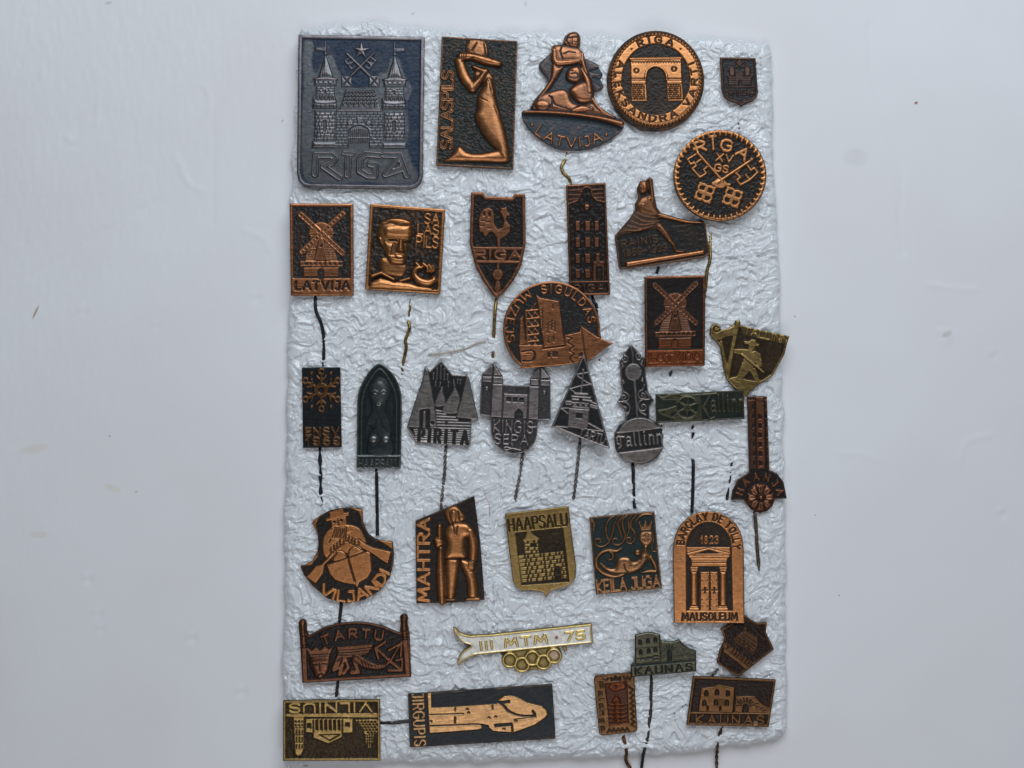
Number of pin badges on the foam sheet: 35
